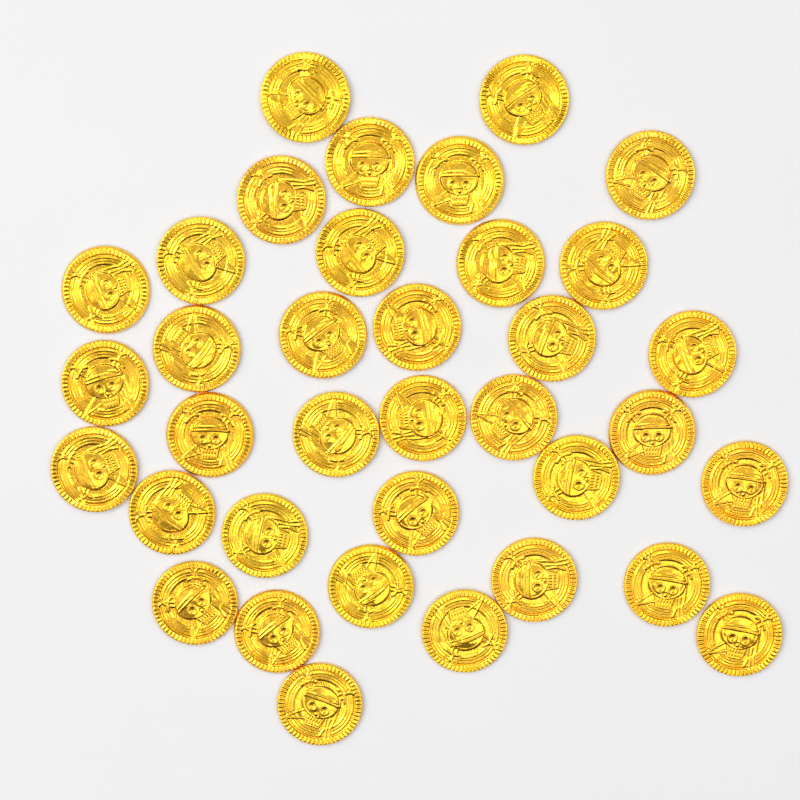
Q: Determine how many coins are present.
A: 36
